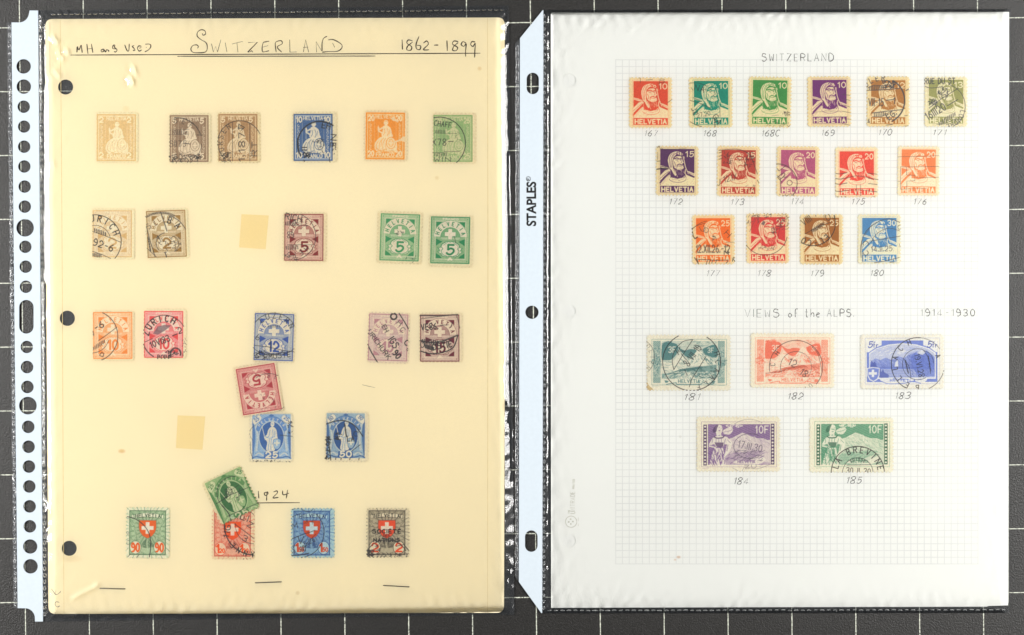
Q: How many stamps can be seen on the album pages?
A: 44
